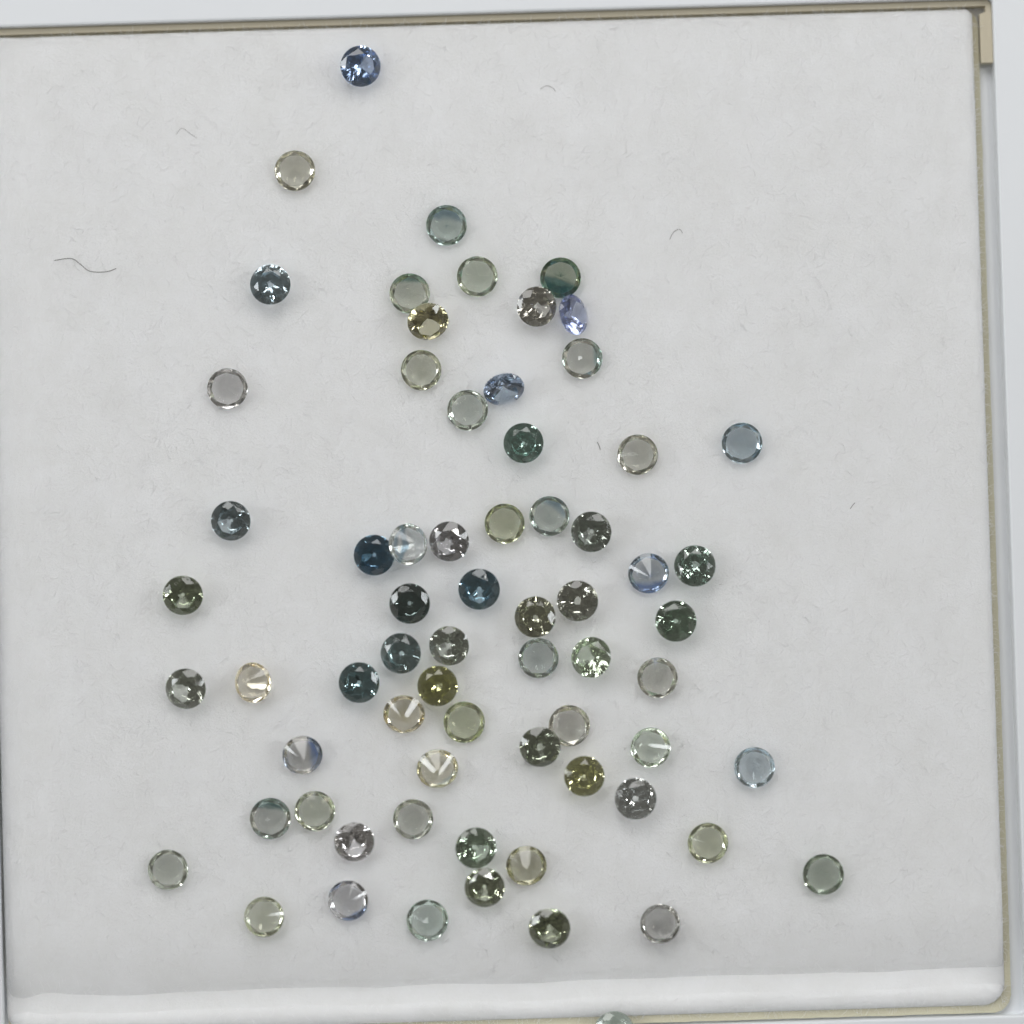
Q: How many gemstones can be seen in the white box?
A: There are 68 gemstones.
